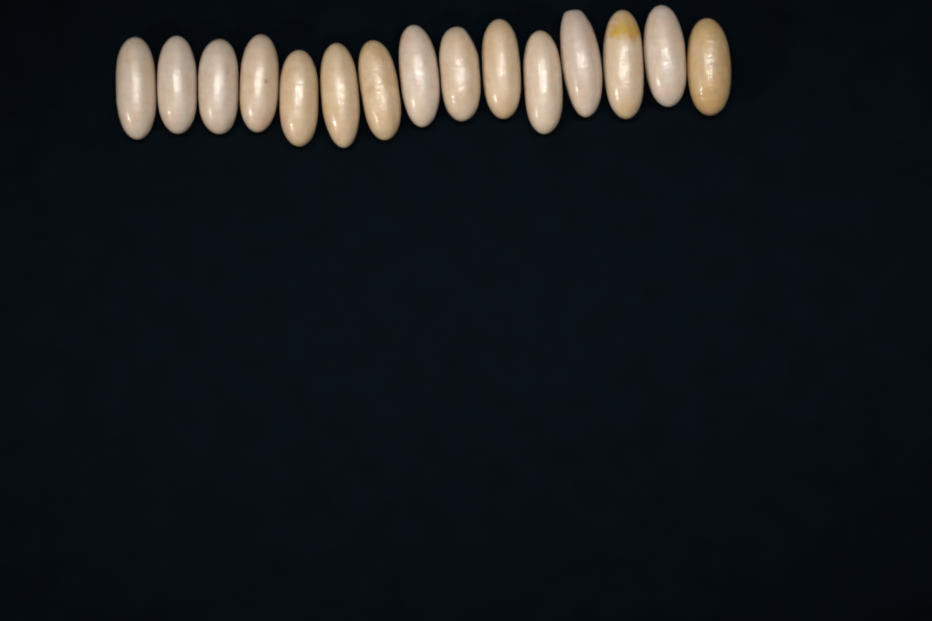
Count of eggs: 15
